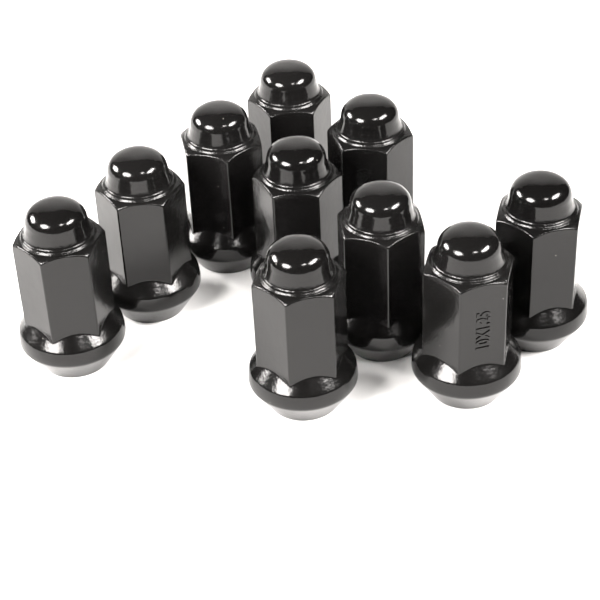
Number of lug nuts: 10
